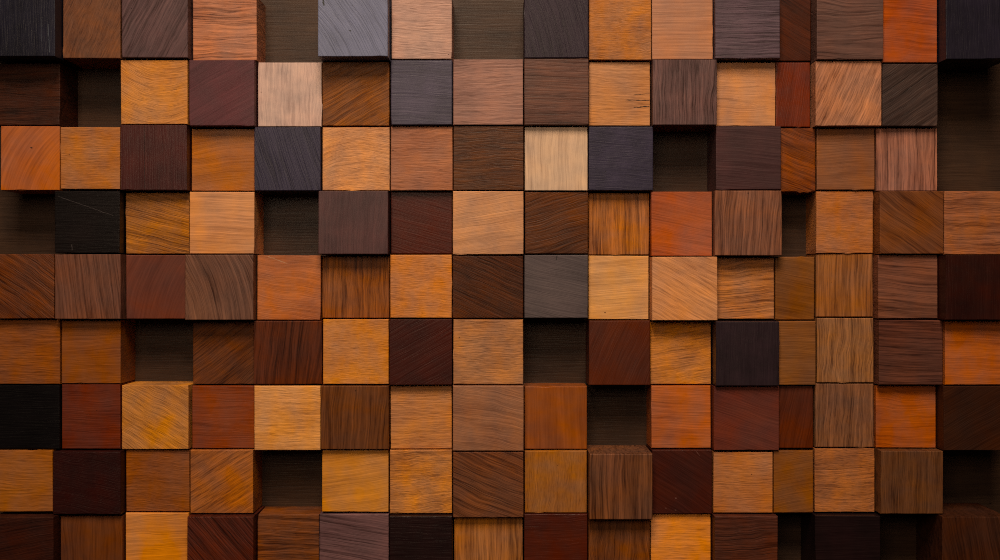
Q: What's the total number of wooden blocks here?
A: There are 128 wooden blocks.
